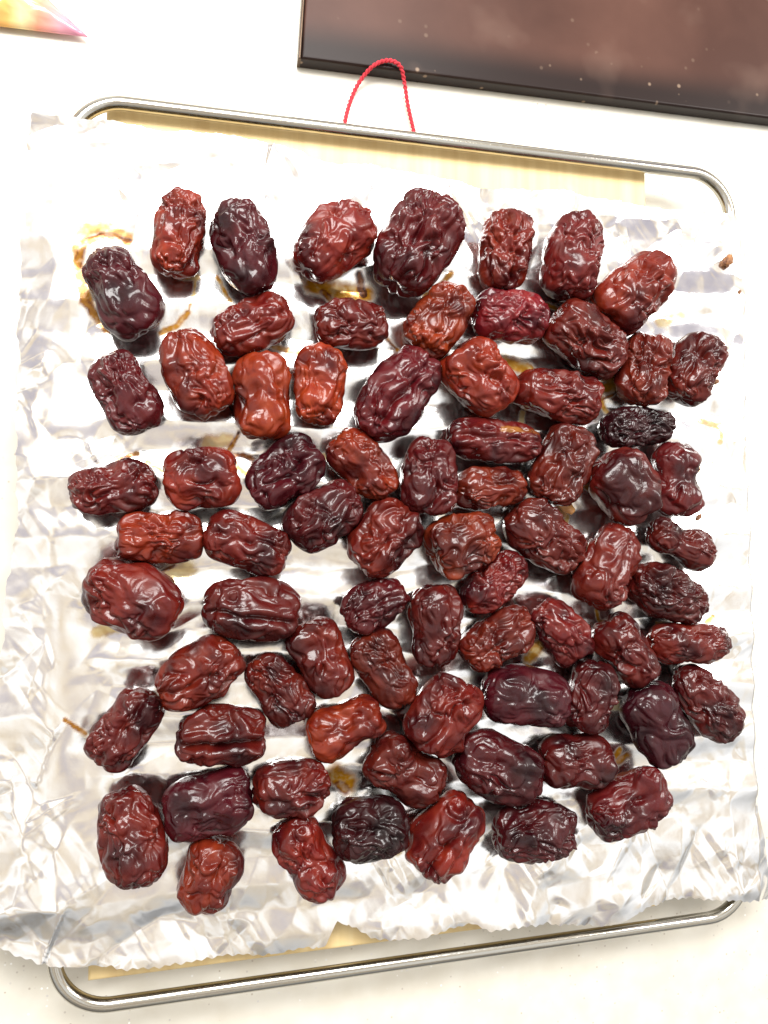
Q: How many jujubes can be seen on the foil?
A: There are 75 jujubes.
